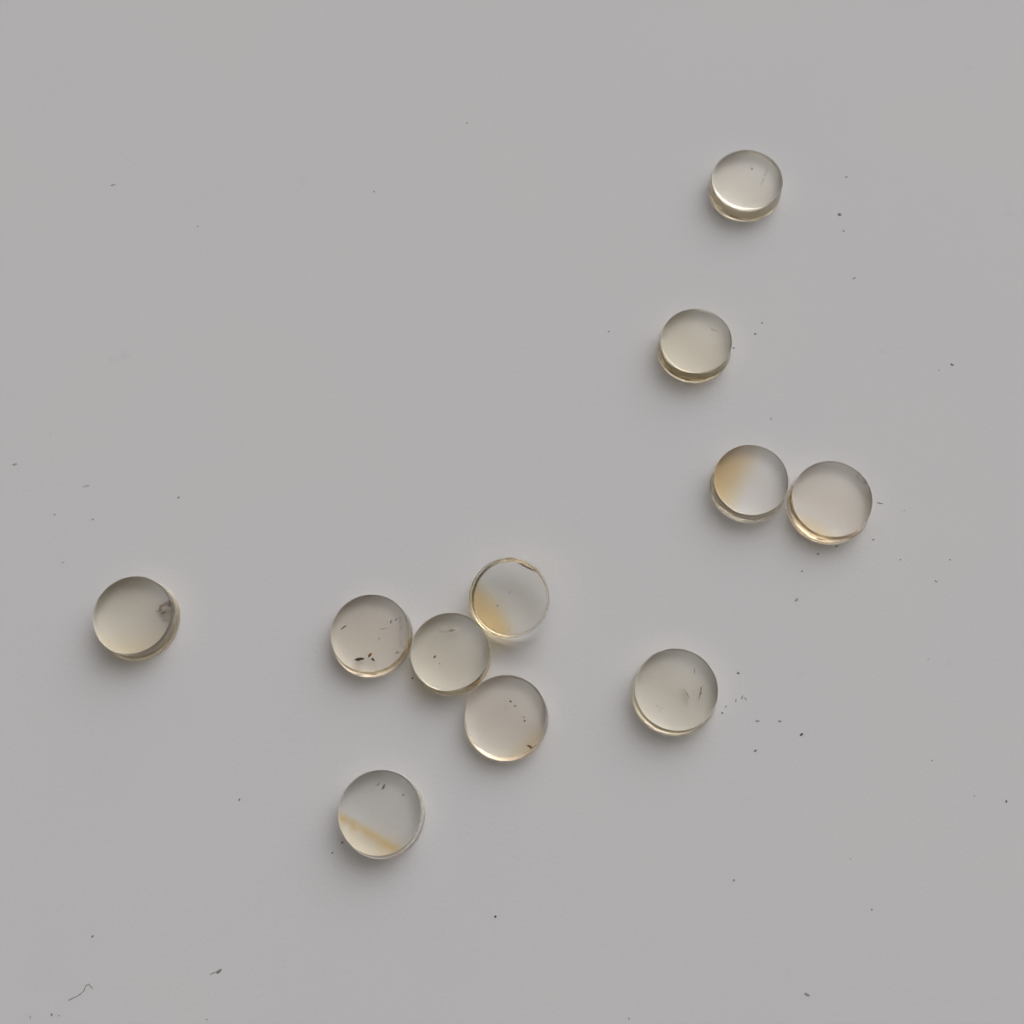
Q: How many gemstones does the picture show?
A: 11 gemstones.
